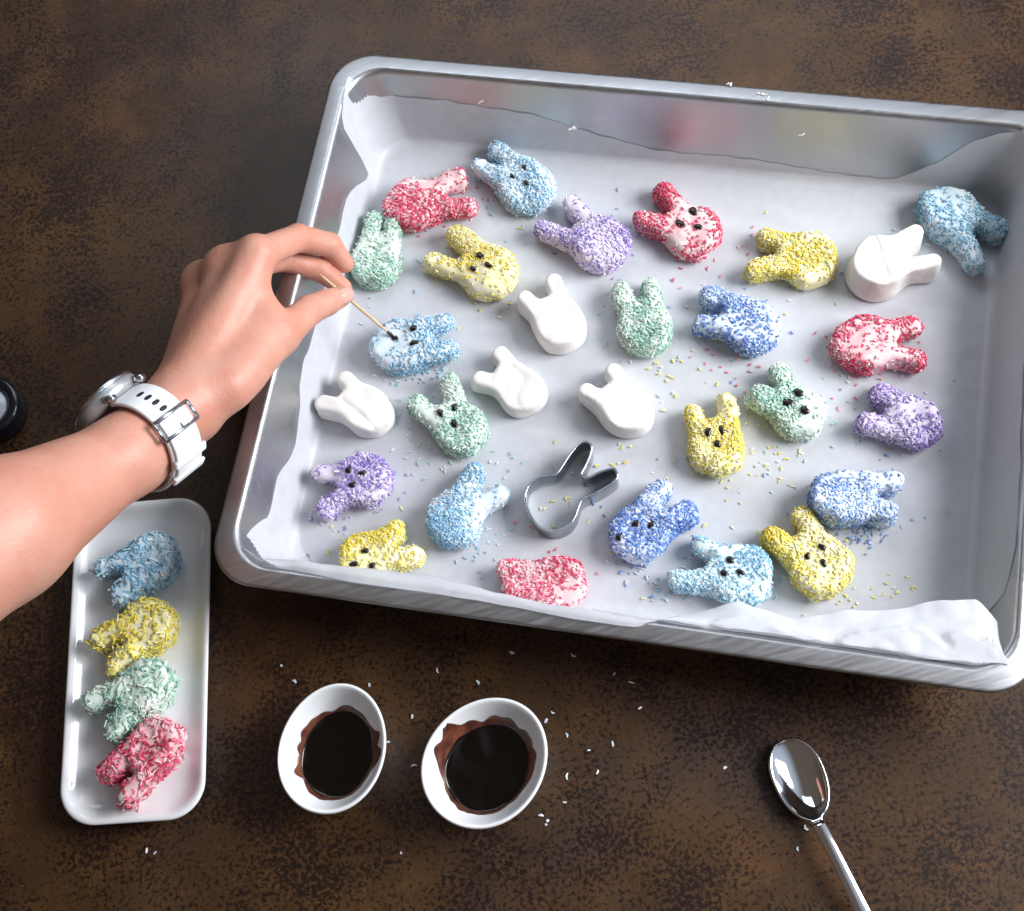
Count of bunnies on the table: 33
